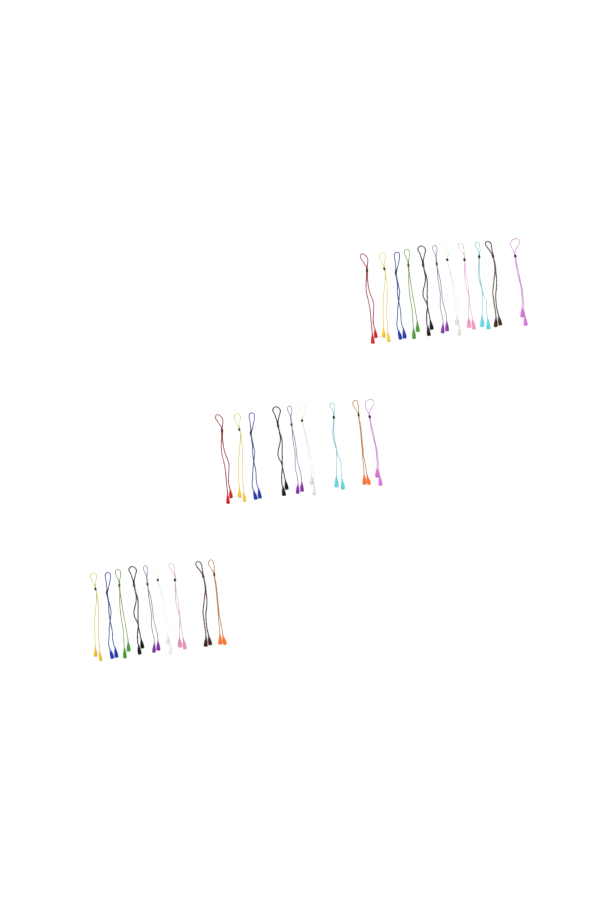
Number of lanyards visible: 29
